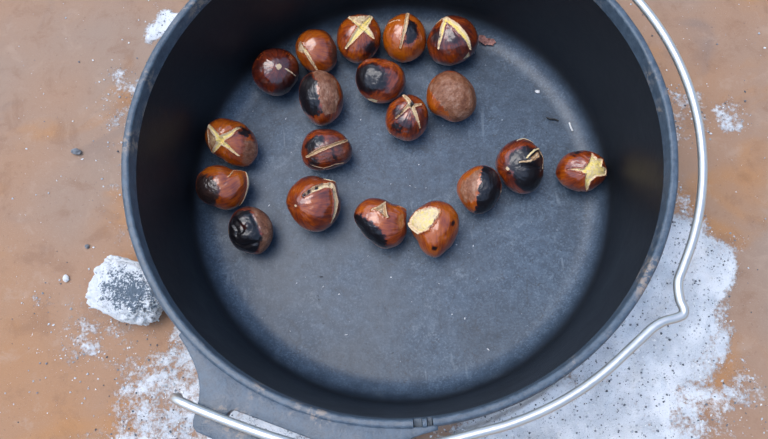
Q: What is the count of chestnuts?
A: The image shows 19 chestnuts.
